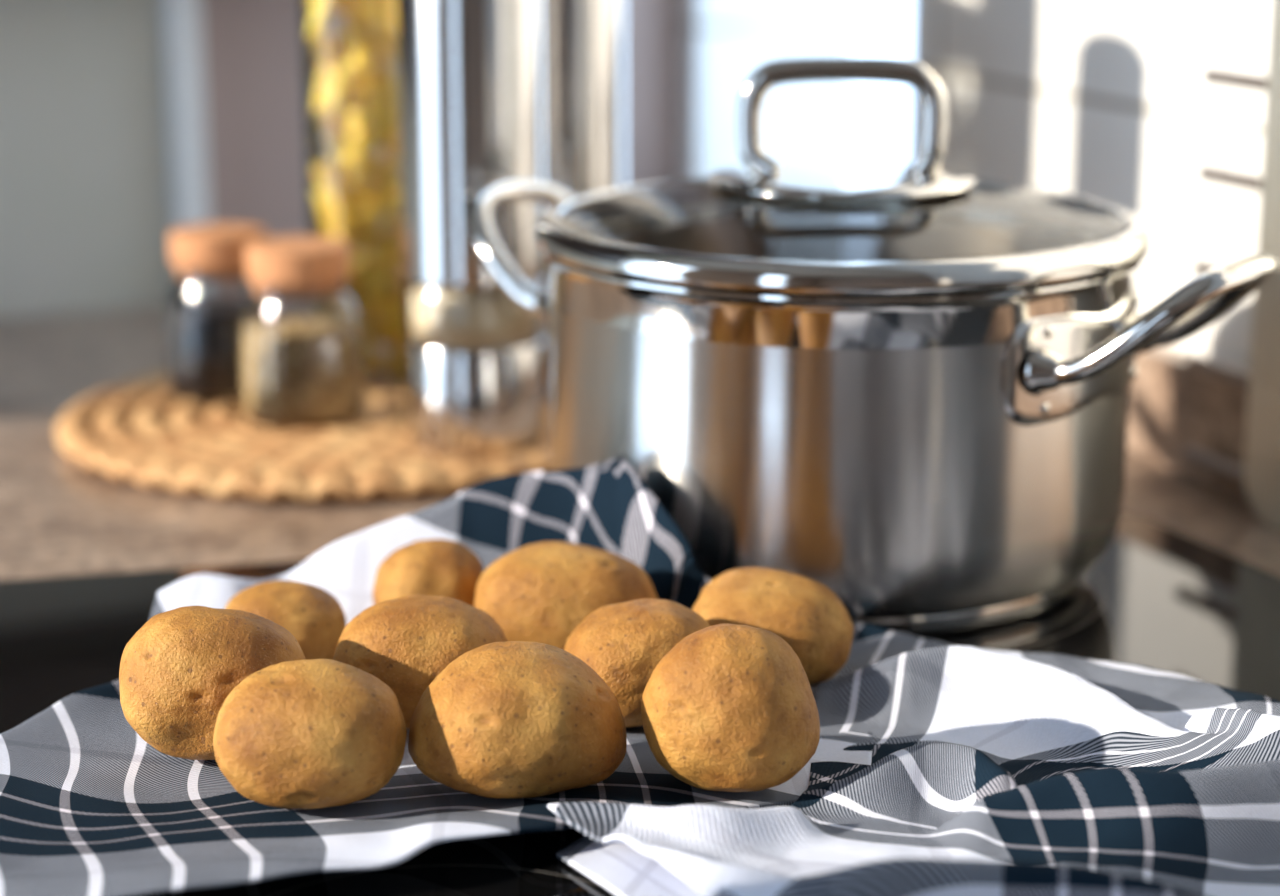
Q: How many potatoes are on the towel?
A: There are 10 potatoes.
